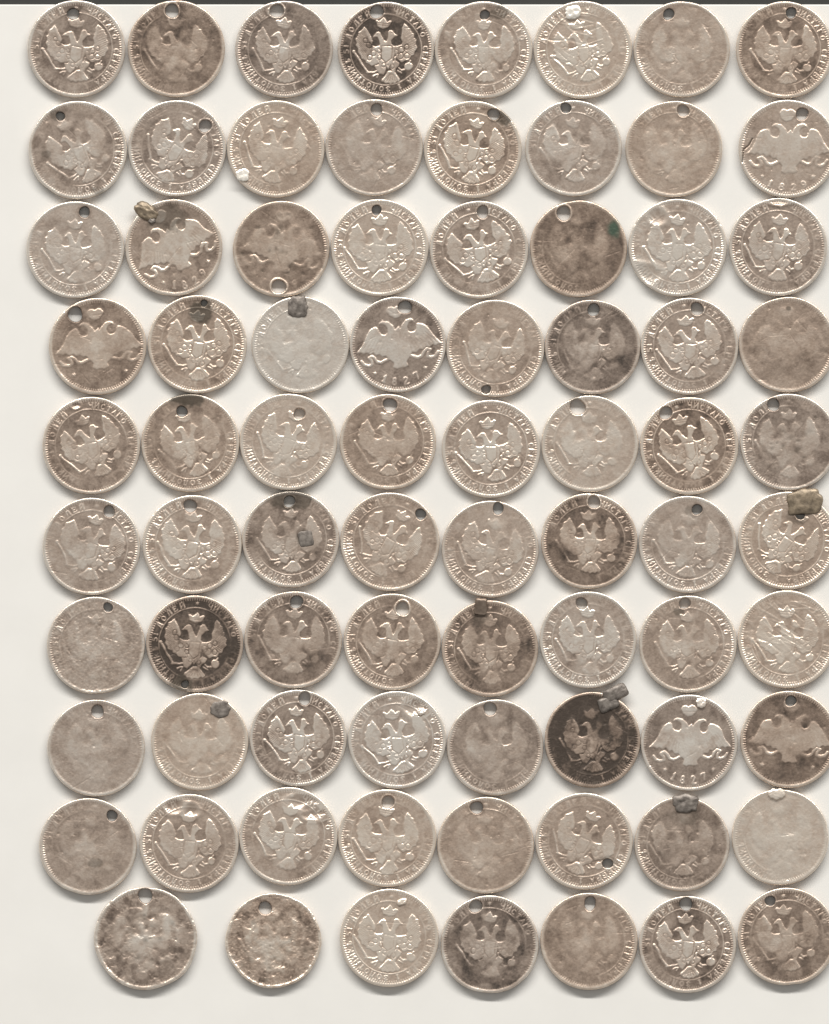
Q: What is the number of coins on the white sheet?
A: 79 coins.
